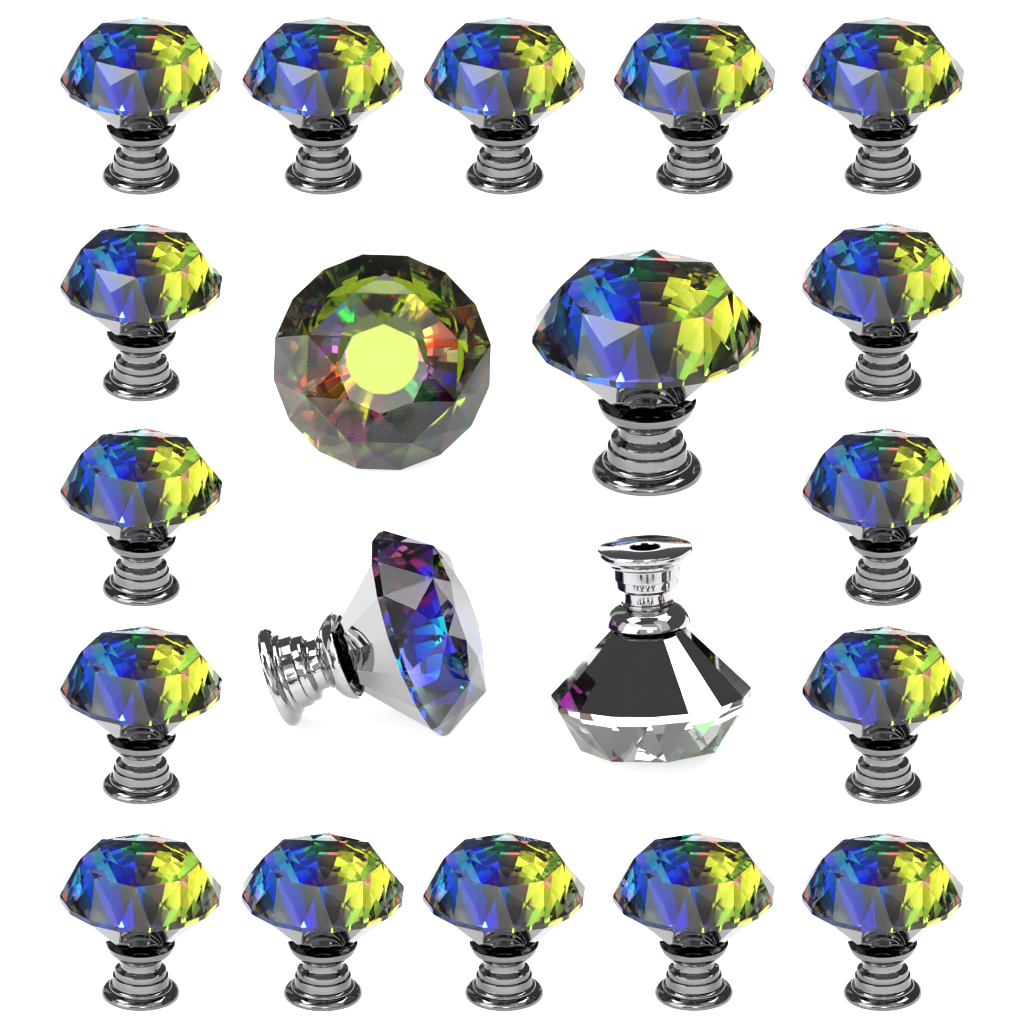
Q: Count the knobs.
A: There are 20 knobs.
